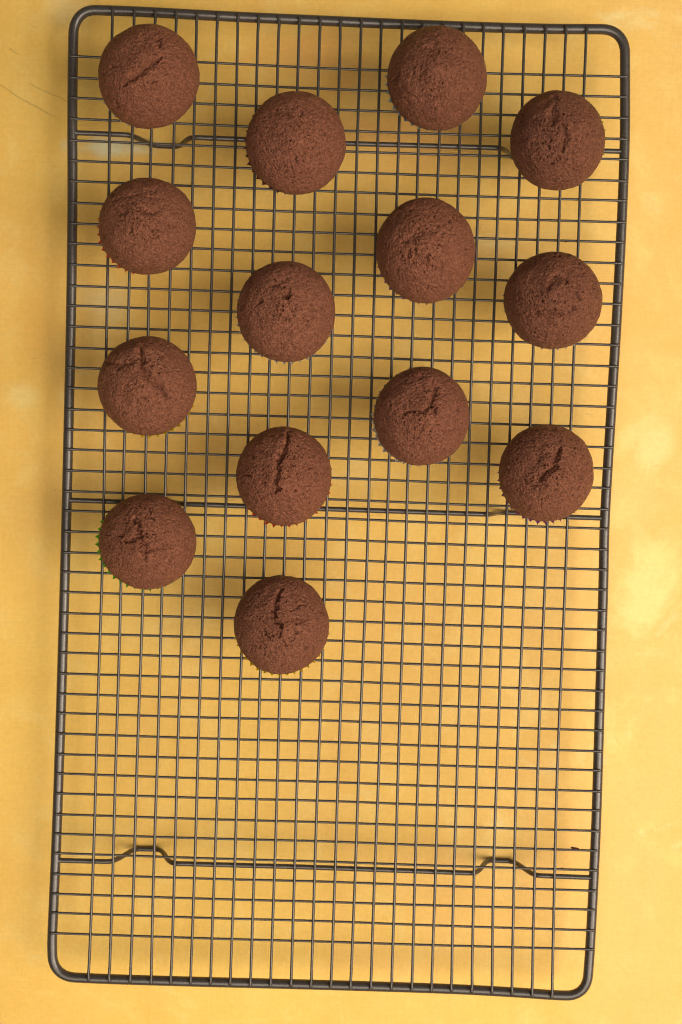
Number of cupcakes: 14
